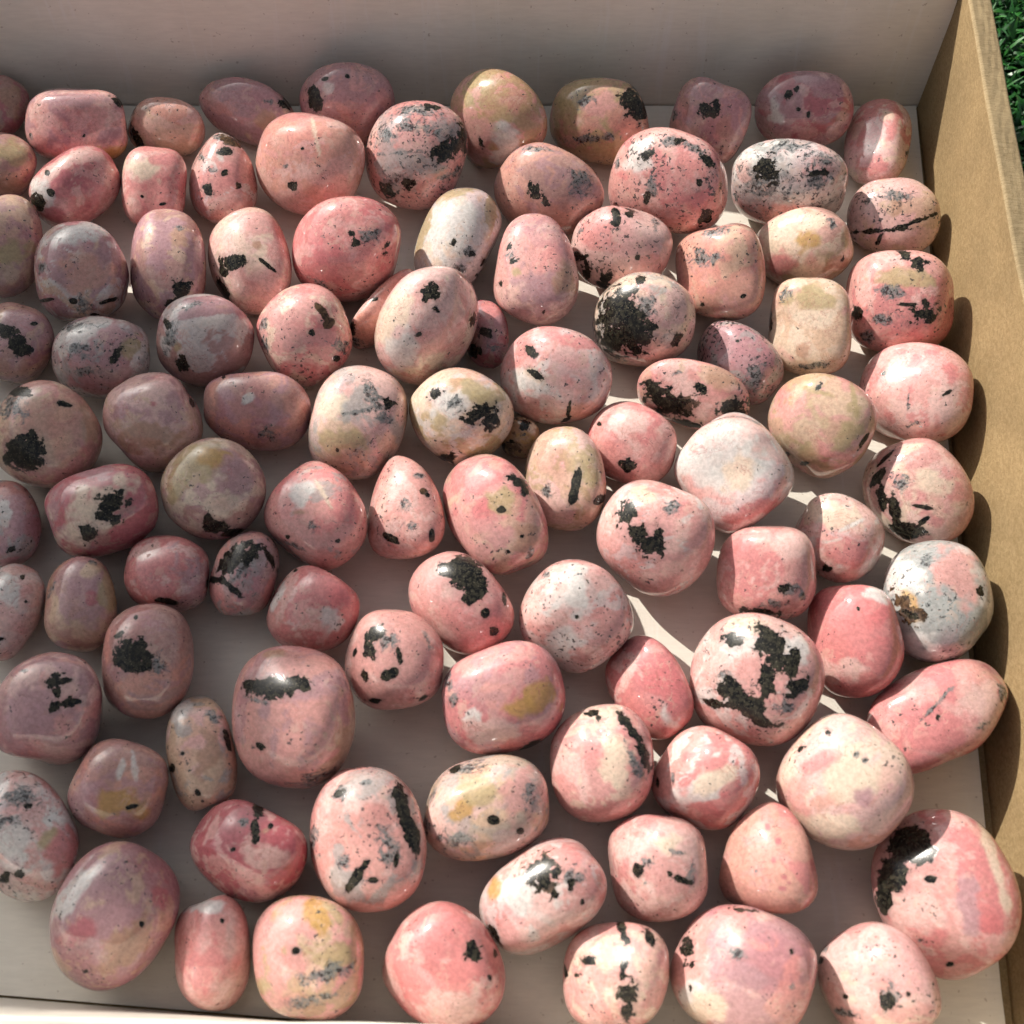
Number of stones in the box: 101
